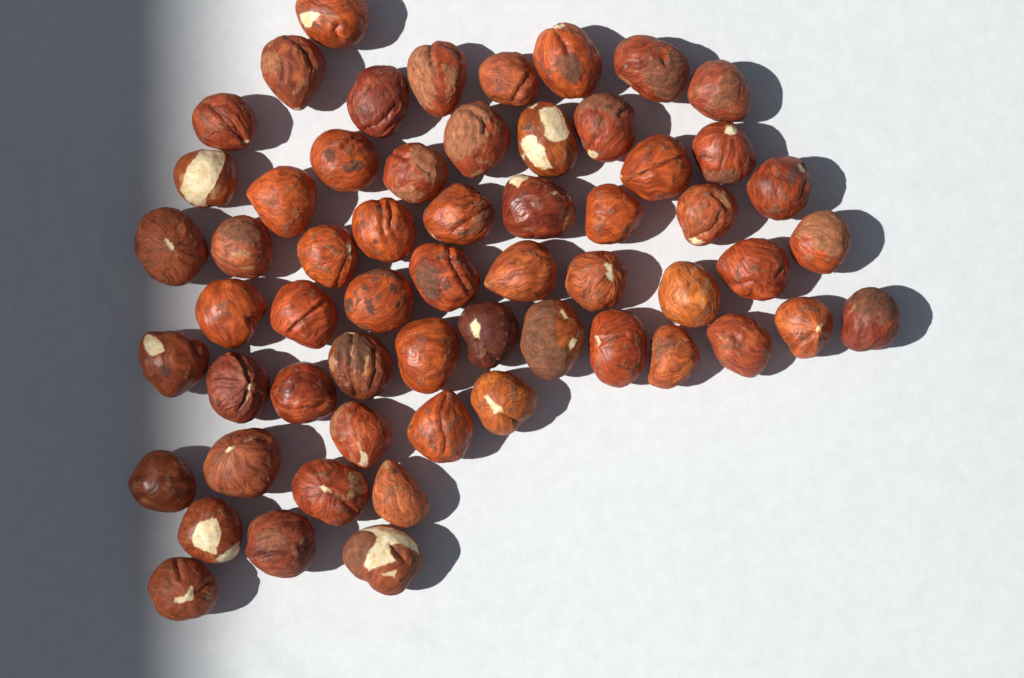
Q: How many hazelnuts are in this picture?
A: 59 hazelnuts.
